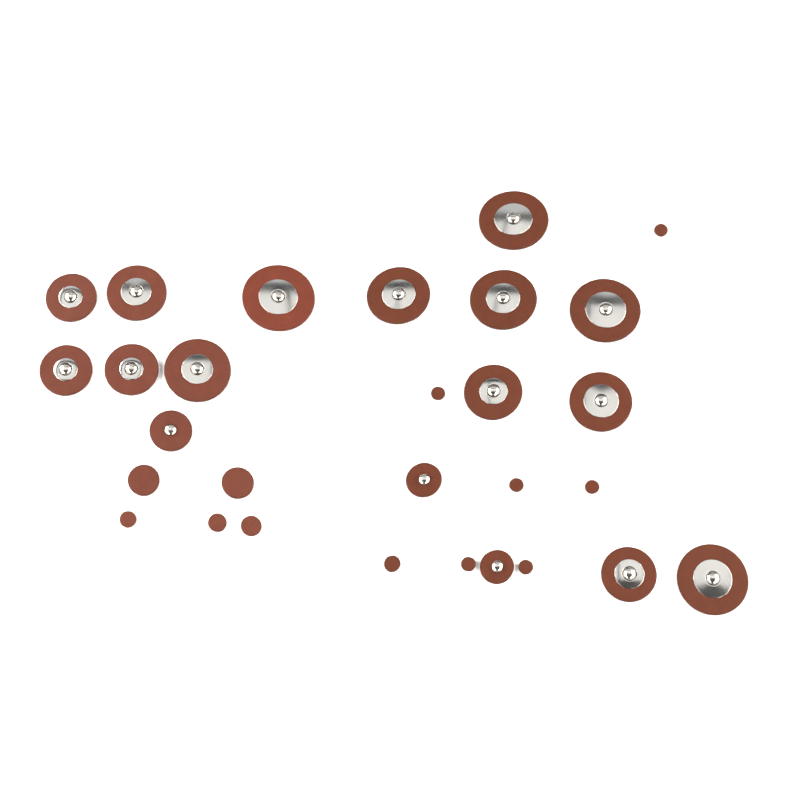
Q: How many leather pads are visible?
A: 29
